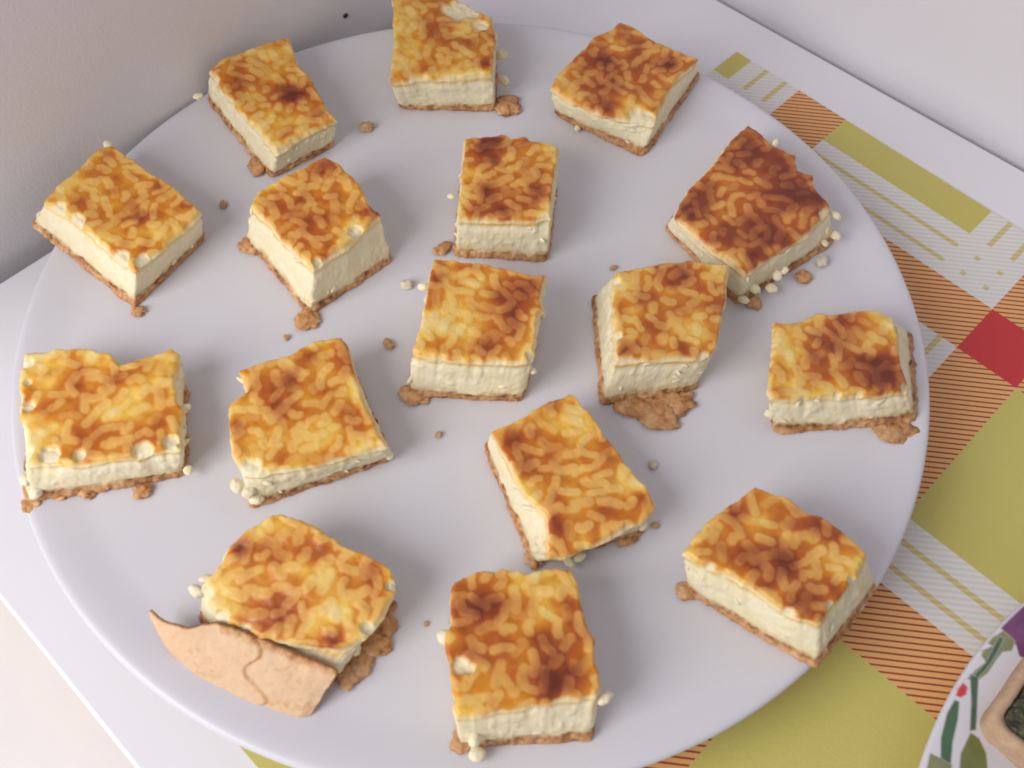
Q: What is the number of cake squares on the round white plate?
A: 16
